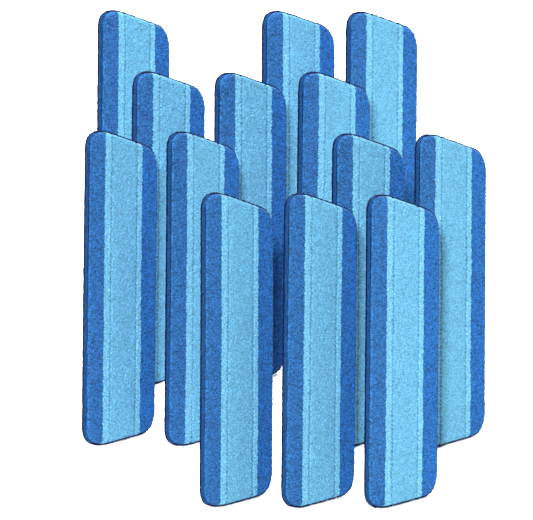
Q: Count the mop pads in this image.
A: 13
